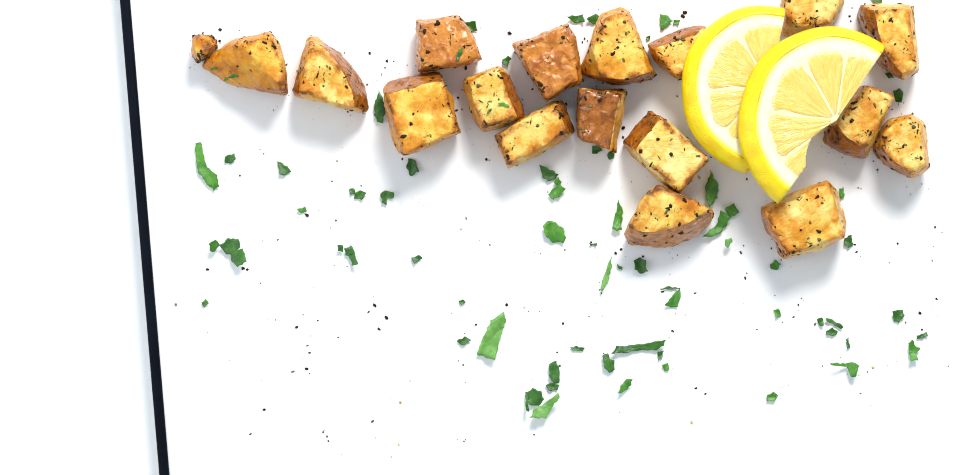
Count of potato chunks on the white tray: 18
